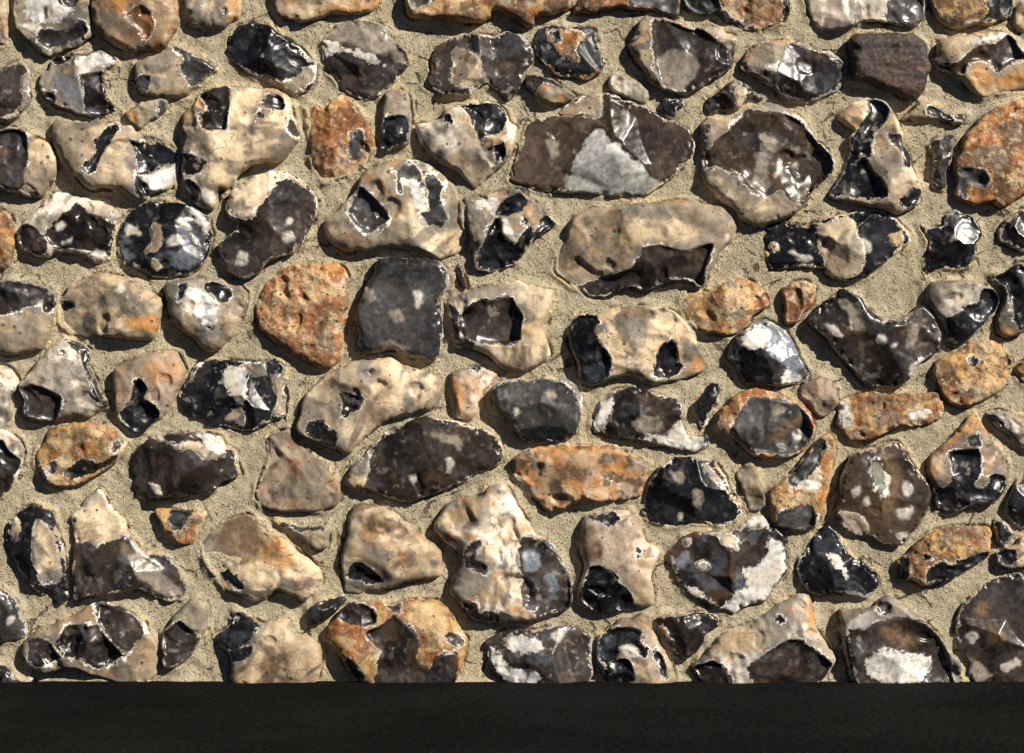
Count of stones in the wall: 116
